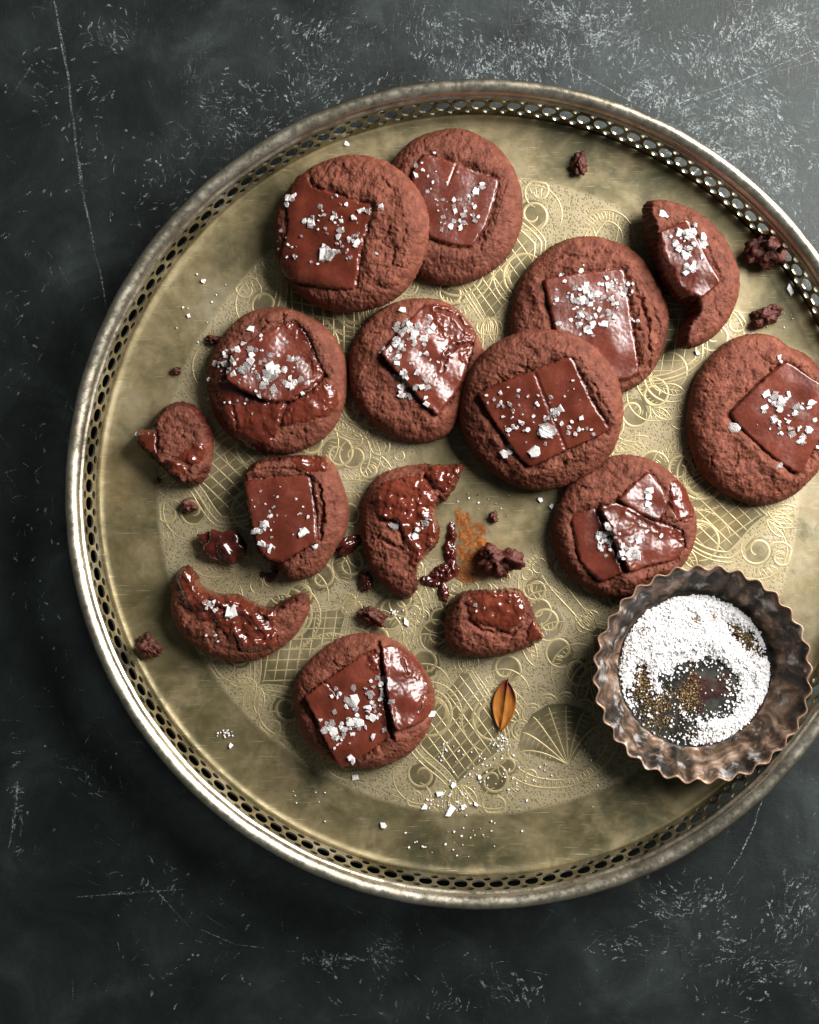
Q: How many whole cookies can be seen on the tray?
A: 9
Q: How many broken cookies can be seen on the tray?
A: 6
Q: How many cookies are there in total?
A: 15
